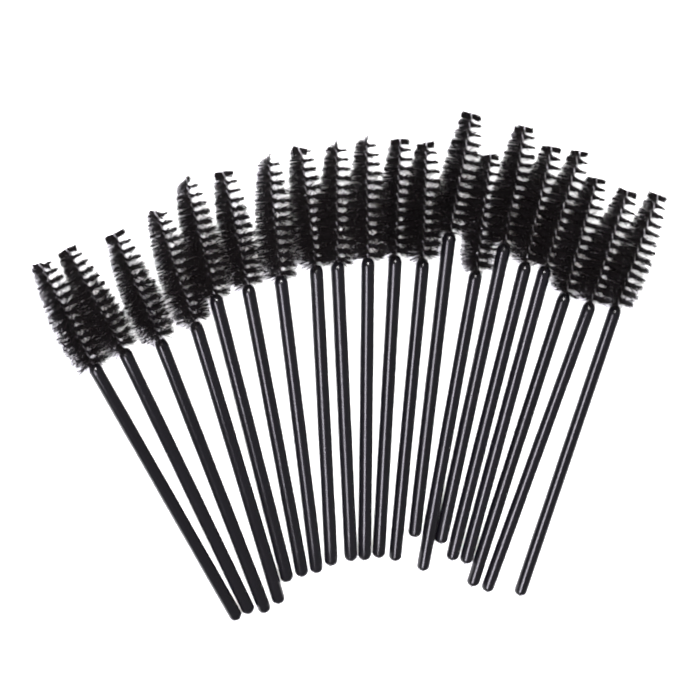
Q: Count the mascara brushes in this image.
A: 20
